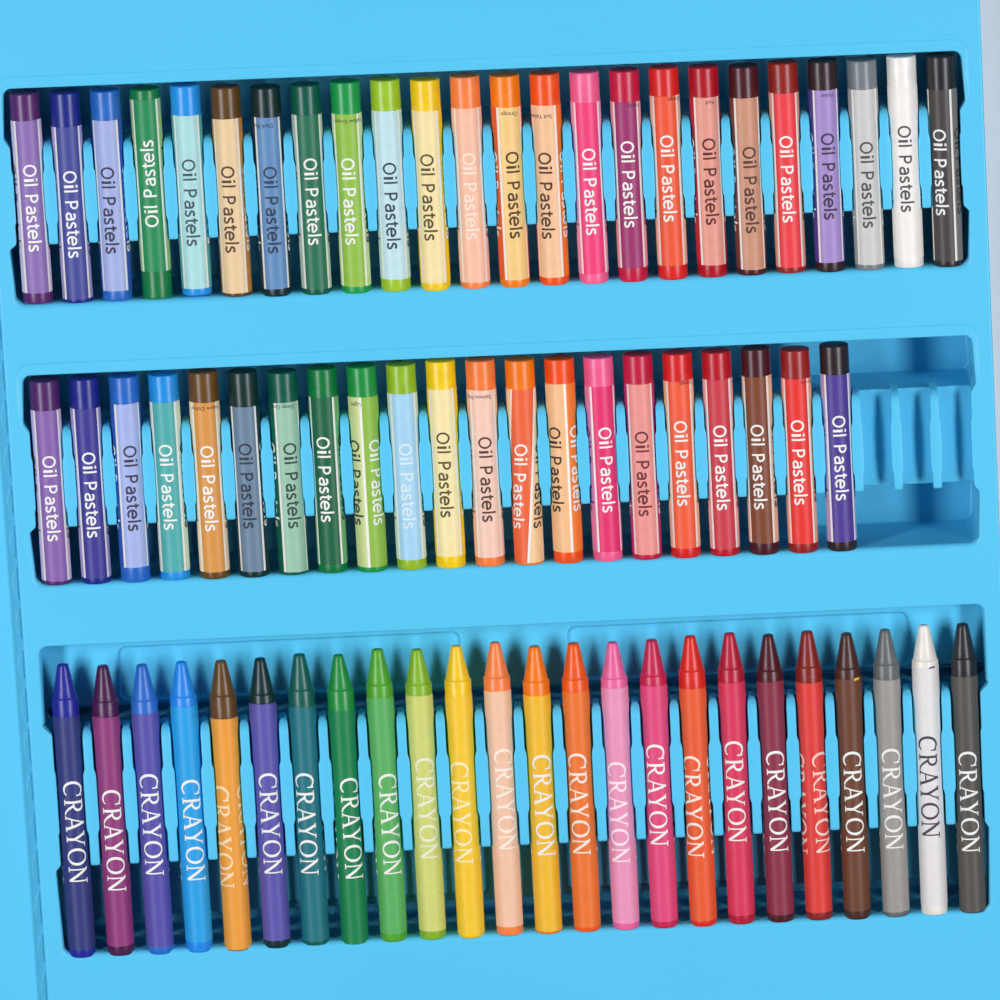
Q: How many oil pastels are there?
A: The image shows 45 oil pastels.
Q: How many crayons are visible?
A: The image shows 24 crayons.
